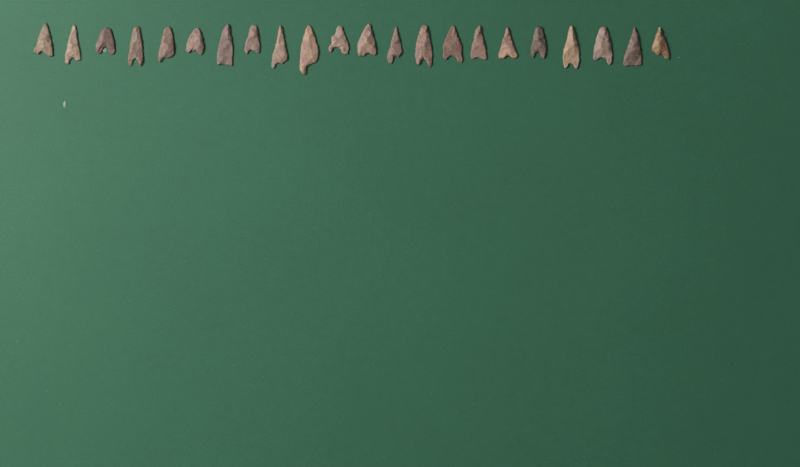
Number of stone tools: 22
